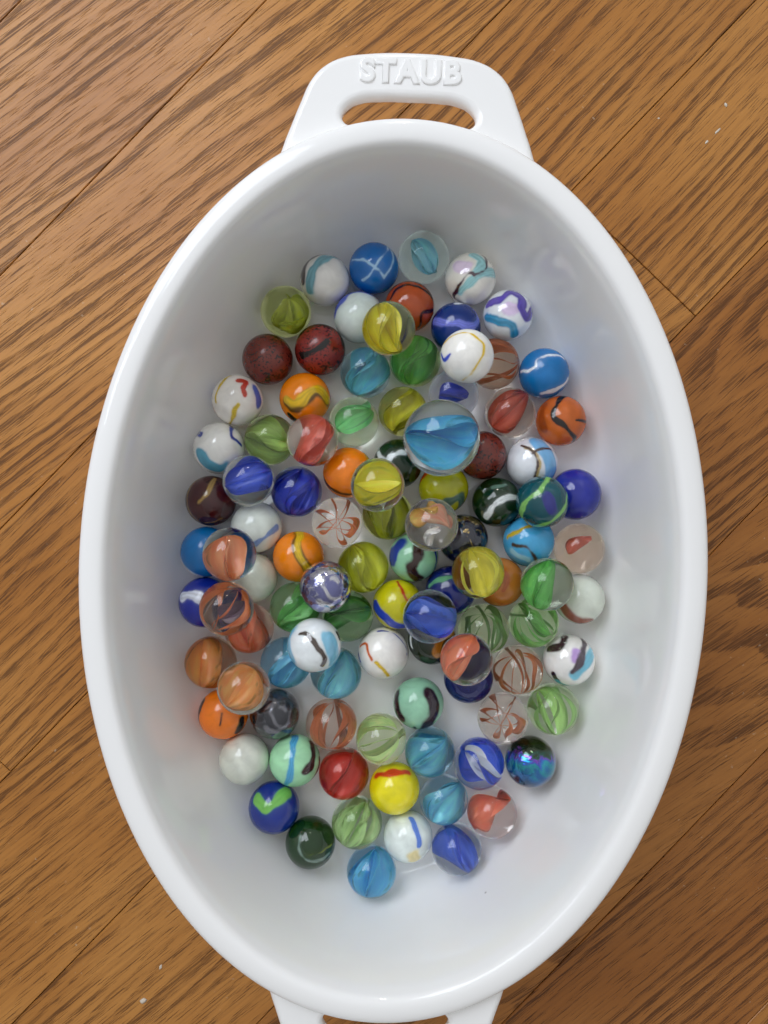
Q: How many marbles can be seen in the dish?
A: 101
